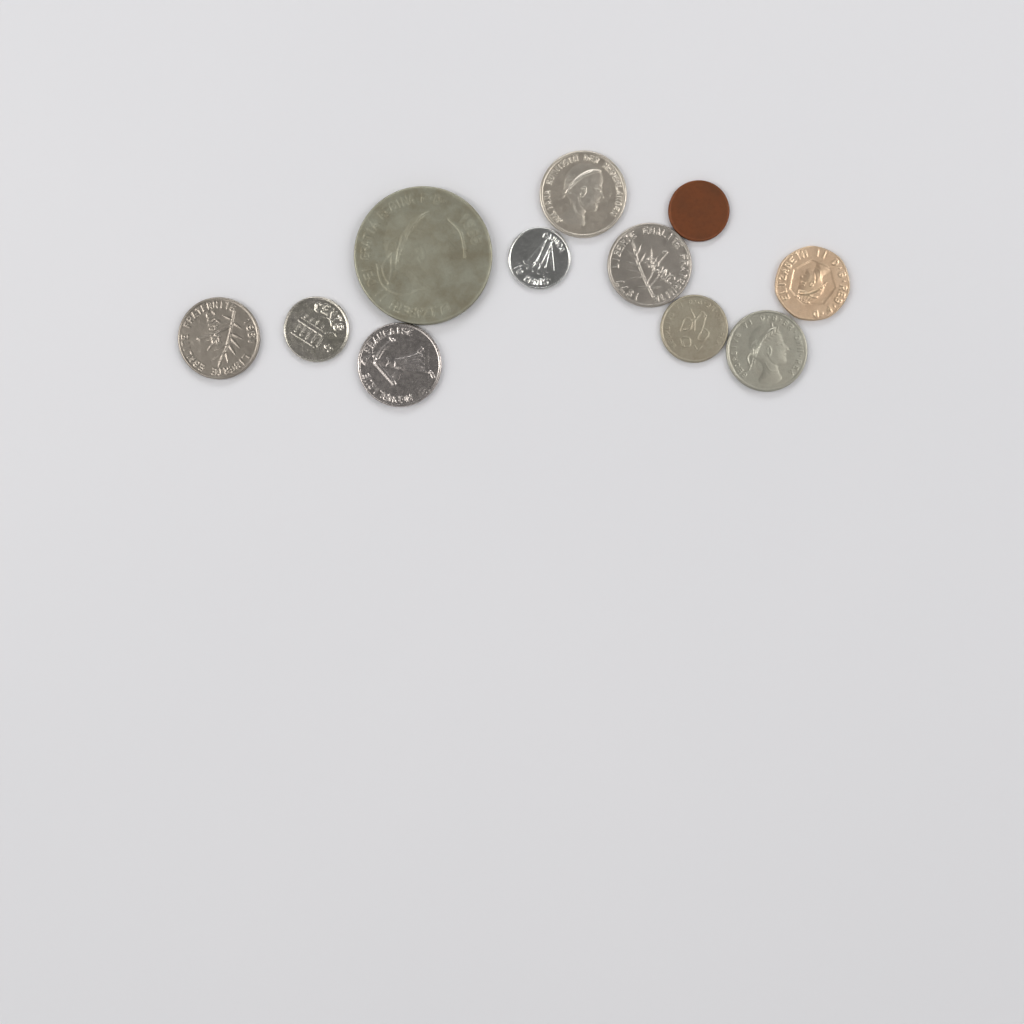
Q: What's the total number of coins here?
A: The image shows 11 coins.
